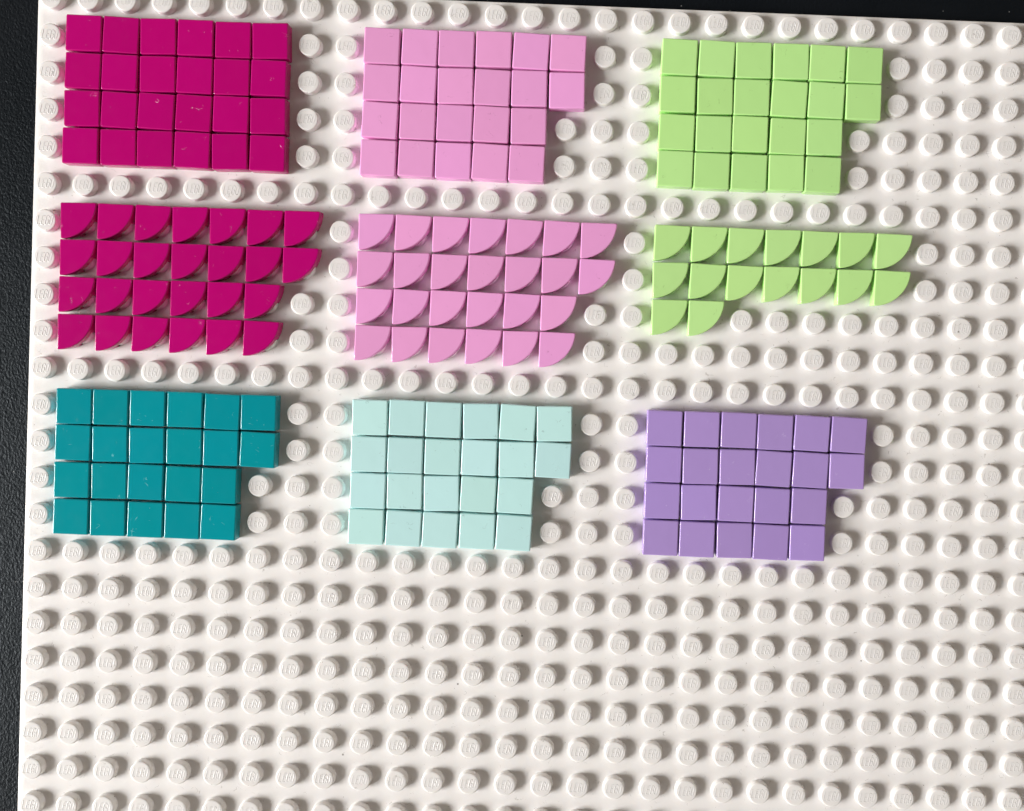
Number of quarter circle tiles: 68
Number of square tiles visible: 134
